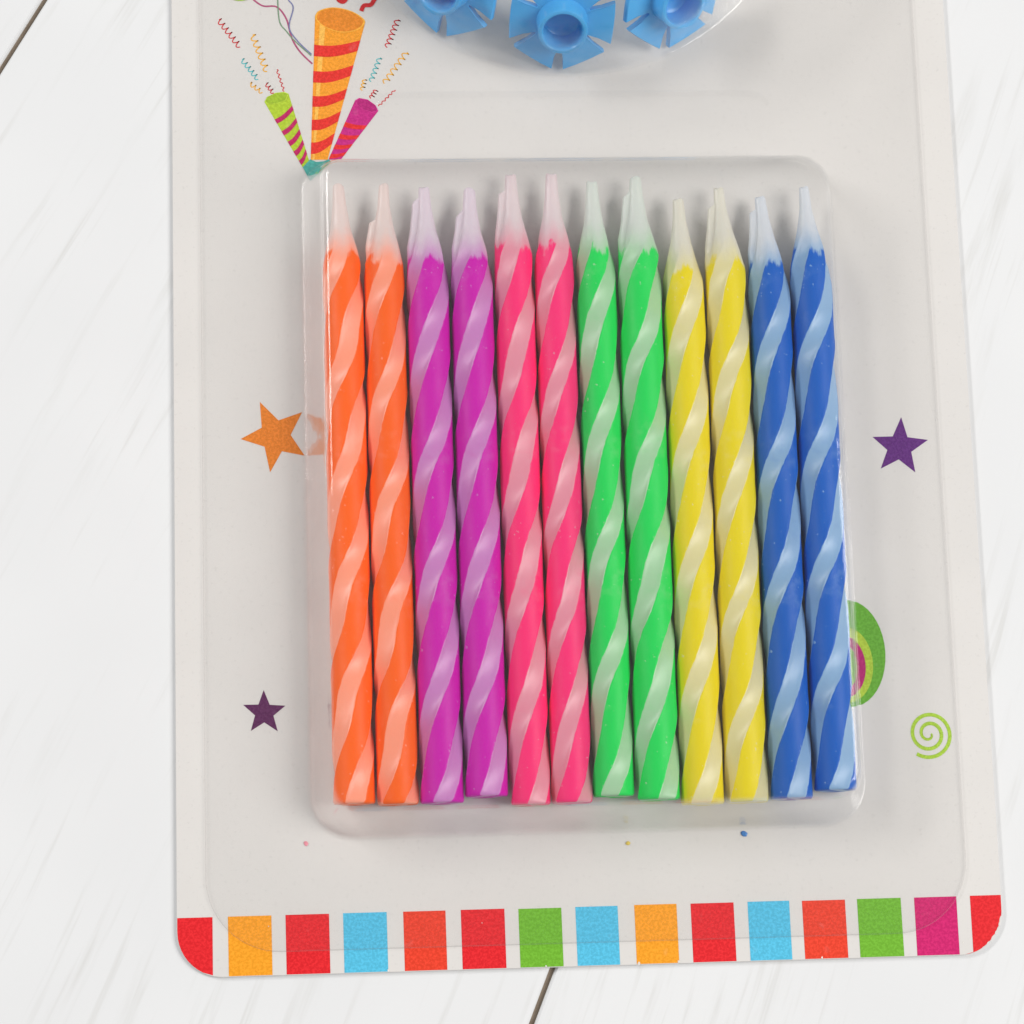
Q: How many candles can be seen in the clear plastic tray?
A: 12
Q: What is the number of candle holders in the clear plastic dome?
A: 3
